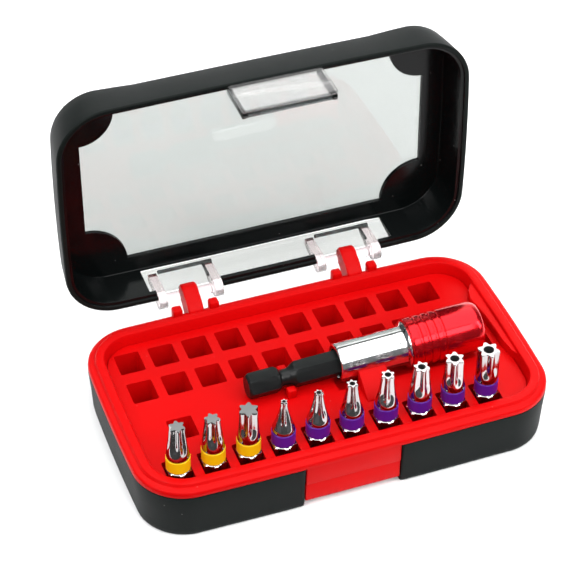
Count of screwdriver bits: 10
